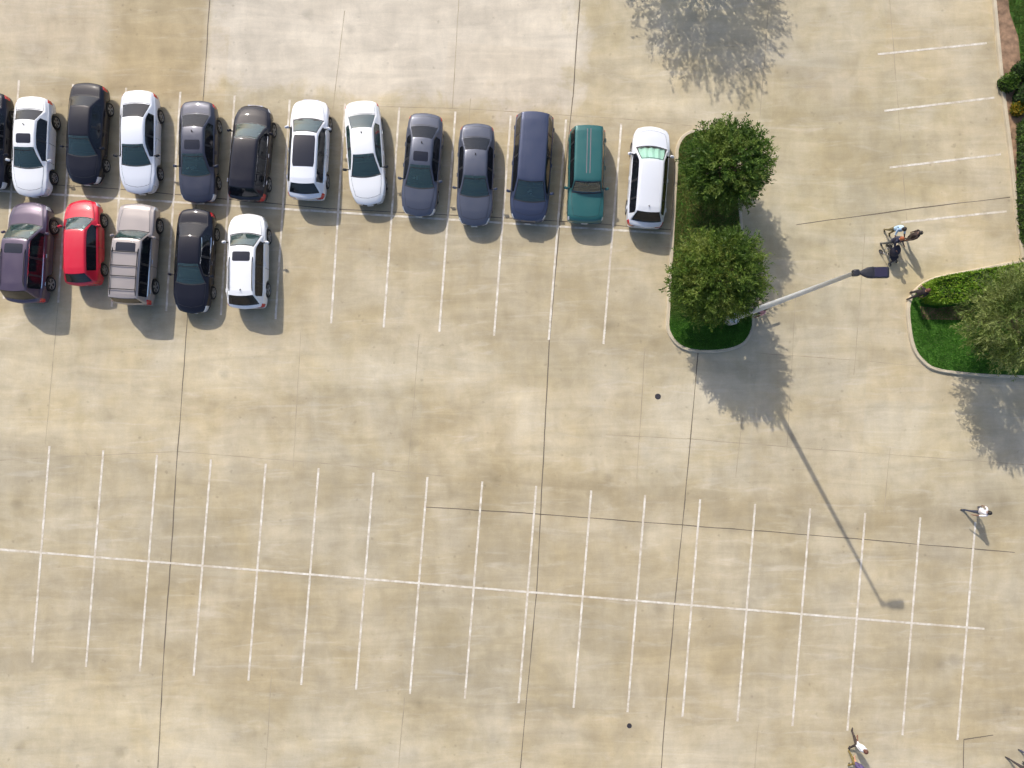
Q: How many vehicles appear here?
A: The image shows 18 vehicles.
